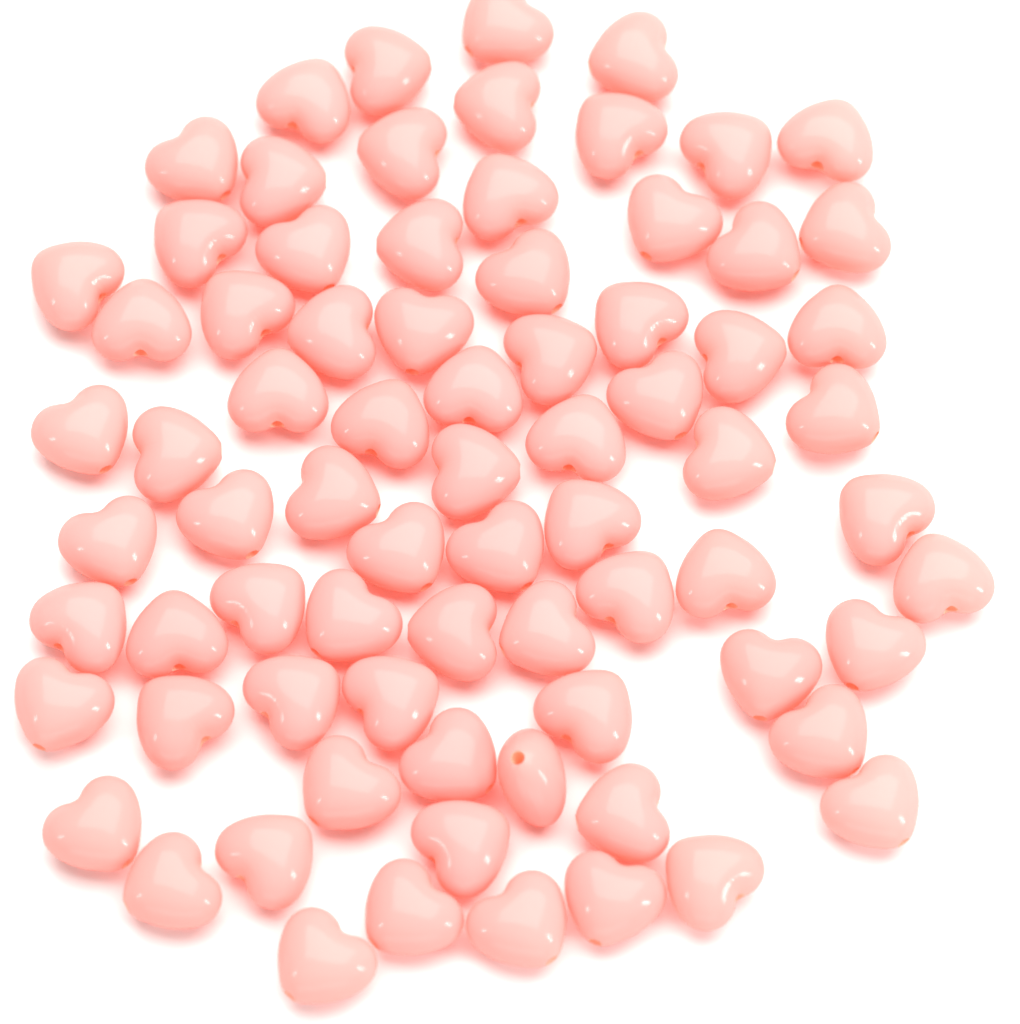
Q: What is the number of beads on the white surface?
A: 76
